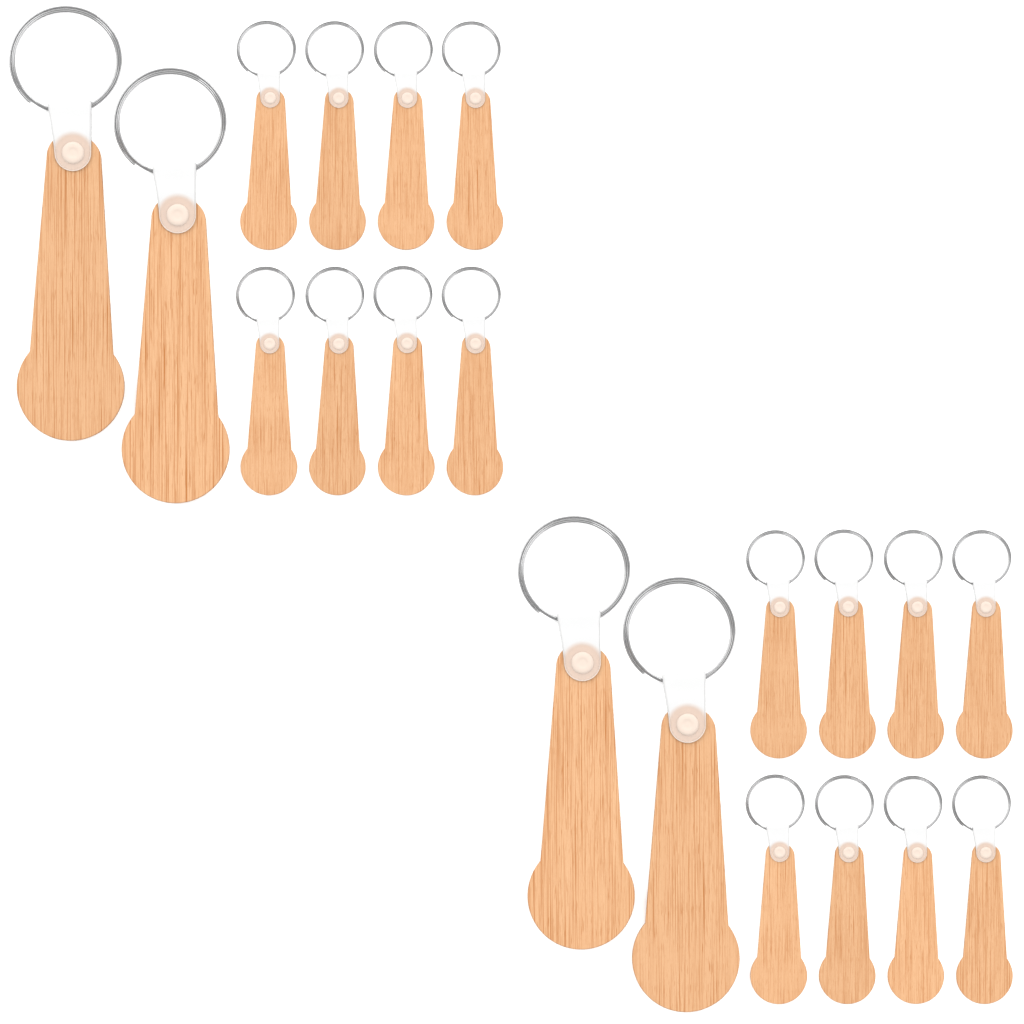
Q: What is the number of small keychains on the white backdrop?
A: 16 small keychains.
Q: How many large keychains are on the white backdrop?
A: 4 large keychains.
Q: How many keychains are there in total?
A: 20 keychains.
